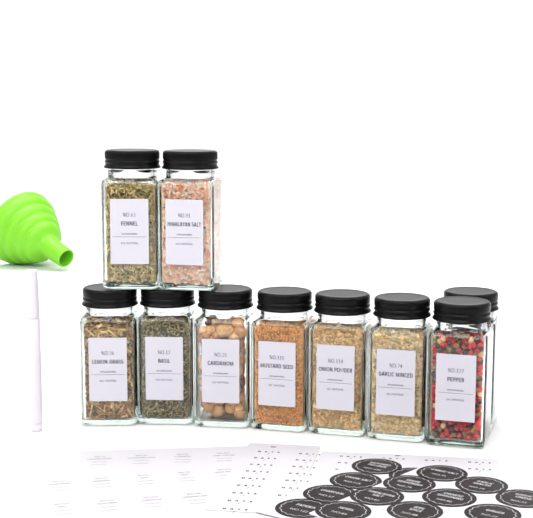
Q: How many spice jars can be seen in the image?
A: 10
